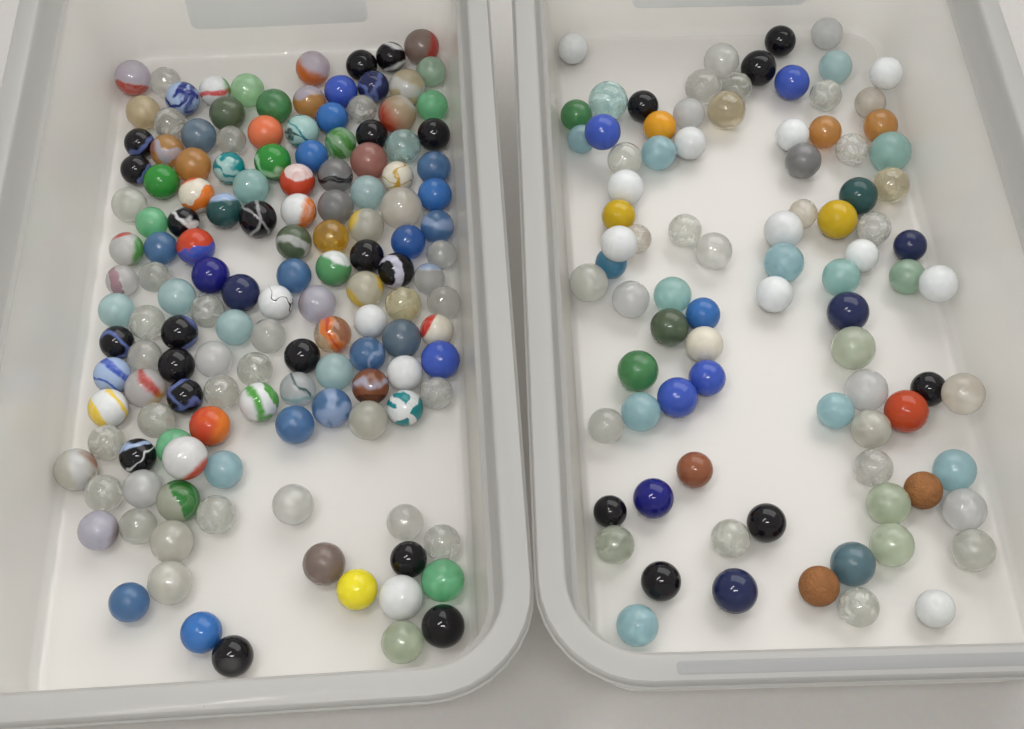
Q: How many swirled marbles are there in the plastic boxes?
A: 57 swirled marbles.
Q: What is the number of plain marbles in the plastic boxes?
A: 172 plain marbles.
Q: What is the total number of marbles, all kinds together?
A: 229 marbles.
